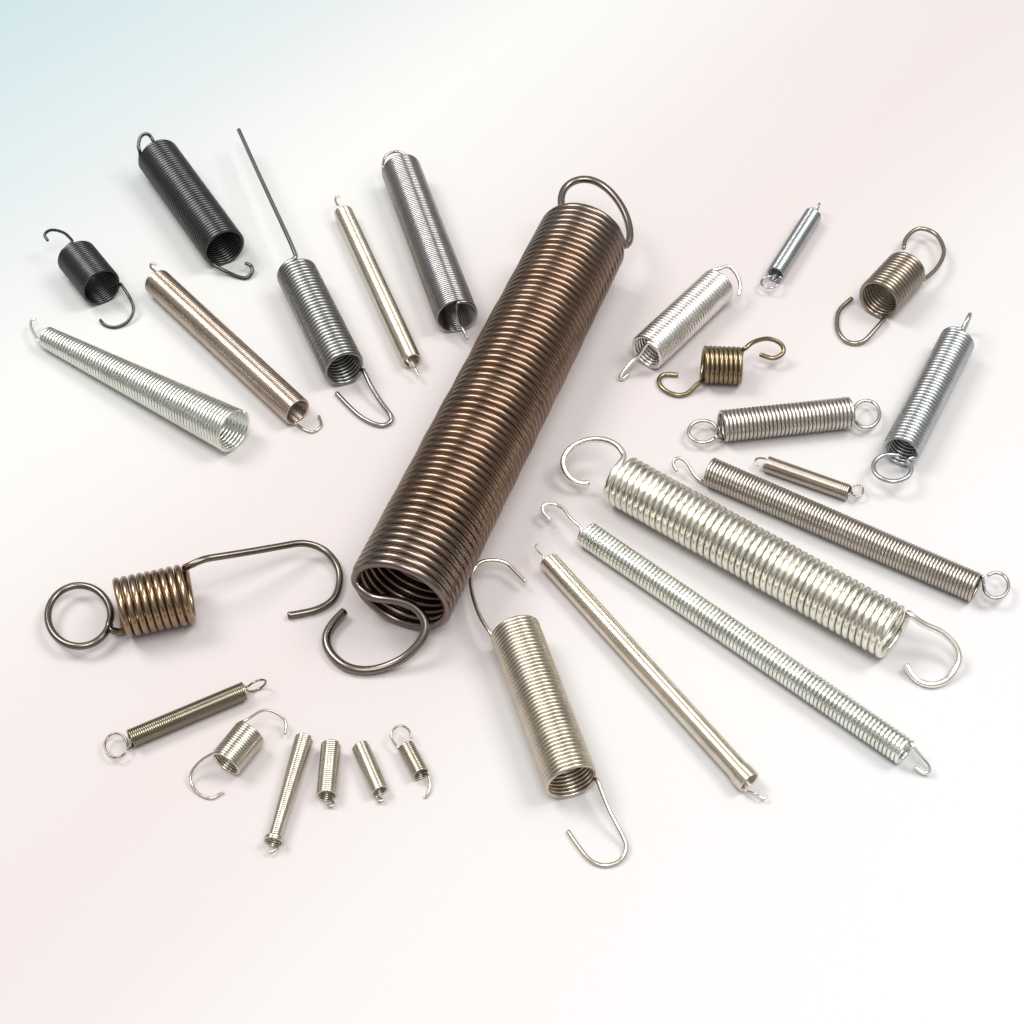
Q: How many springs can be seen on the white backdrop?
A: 27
